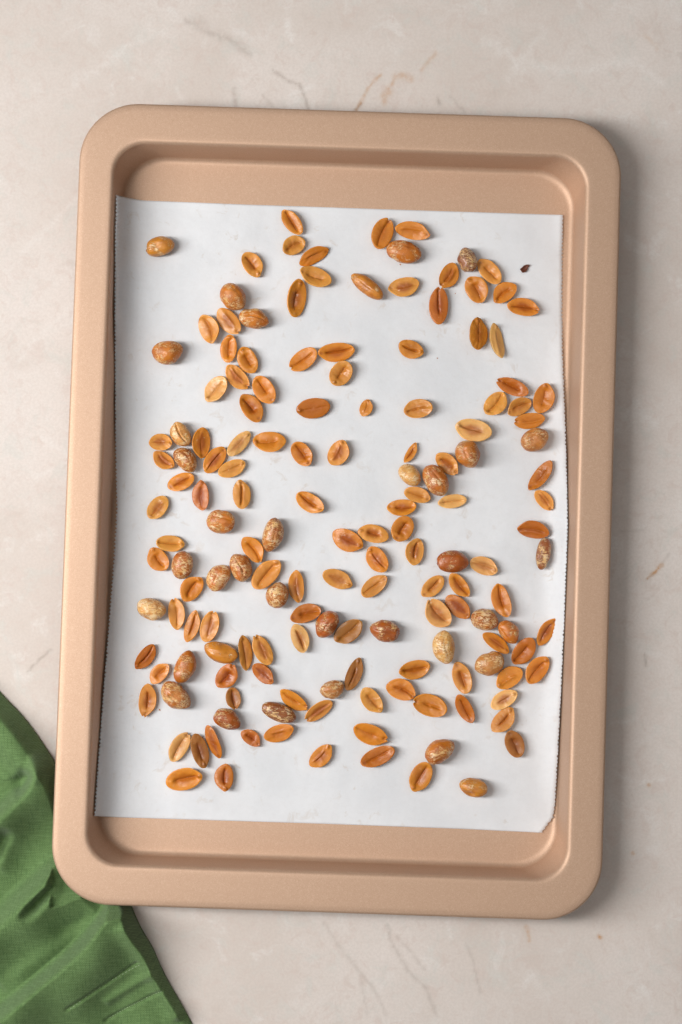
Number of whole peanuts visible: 36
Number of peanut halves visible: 121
